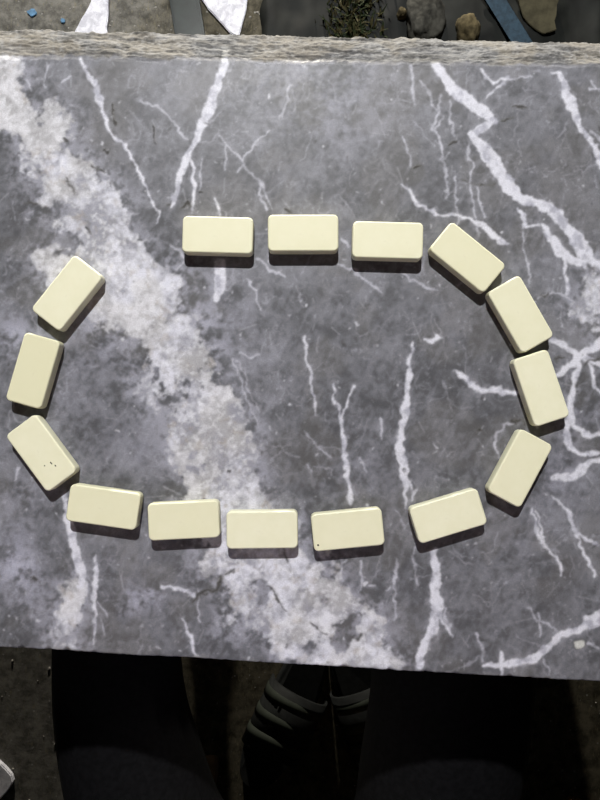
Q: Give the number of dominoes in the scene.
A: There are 15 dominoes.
